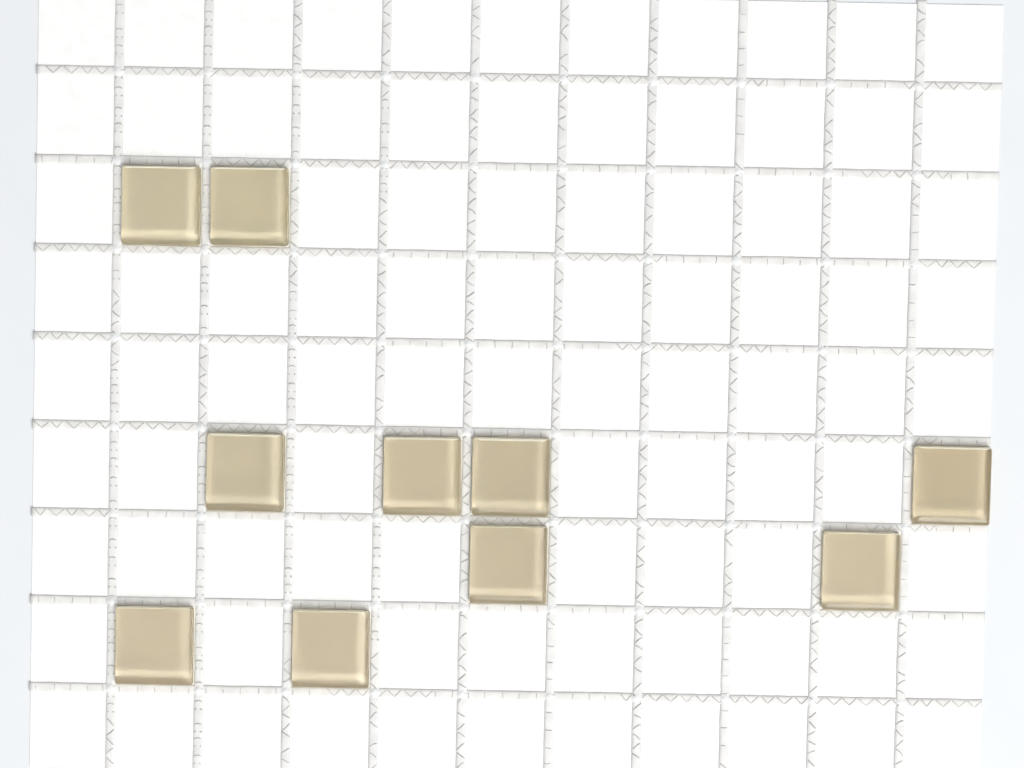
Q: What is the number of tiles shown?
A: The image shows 10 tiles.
